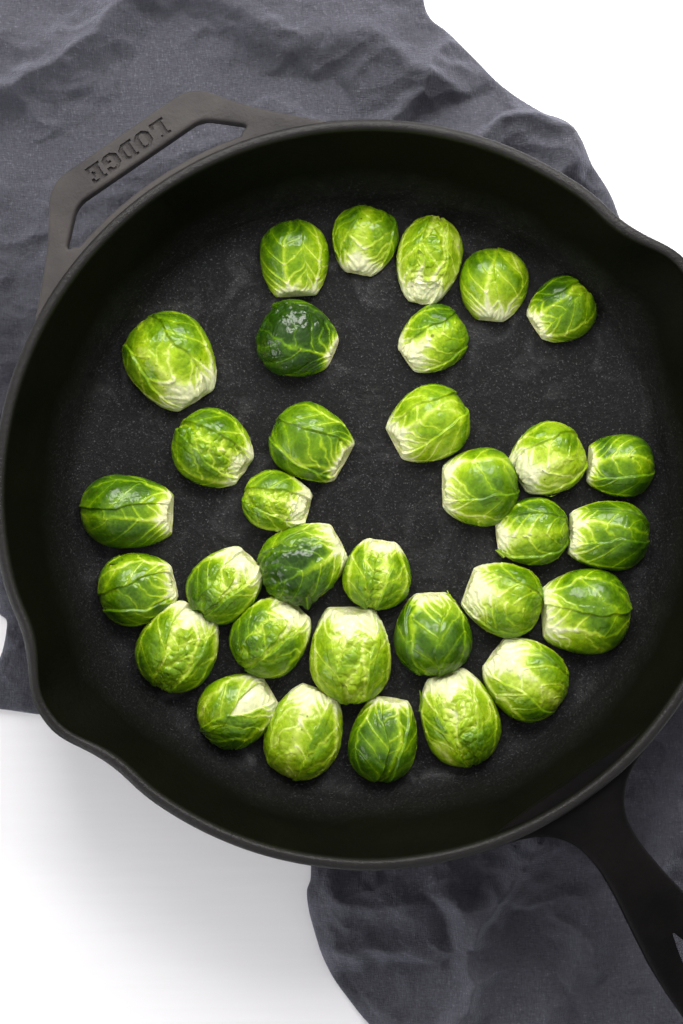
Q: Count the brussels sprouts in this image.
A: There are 33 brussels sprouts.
